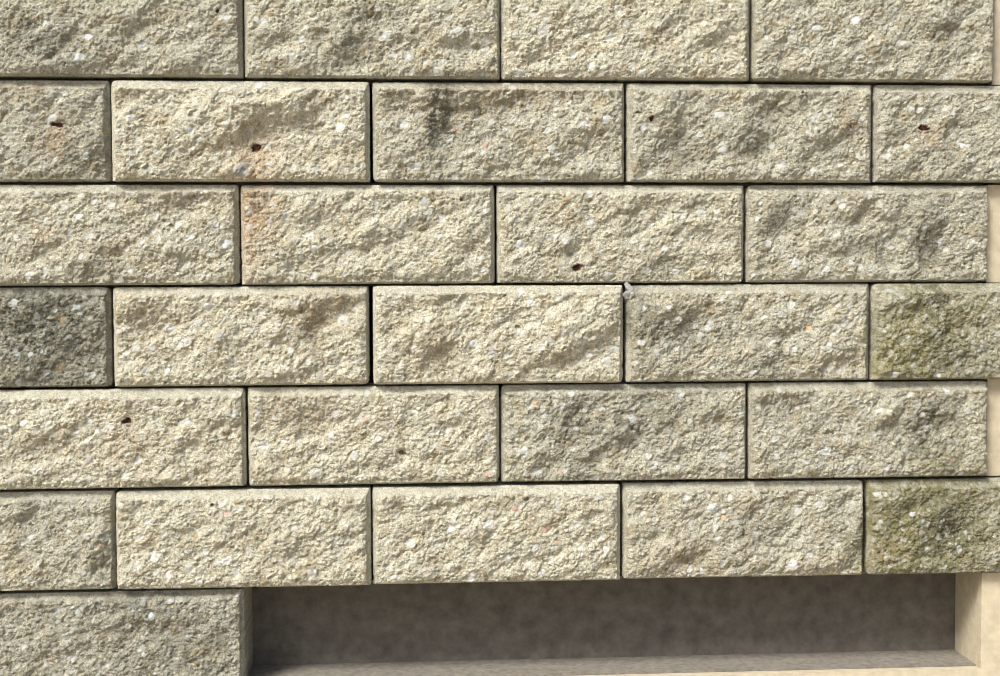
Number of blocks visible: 28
